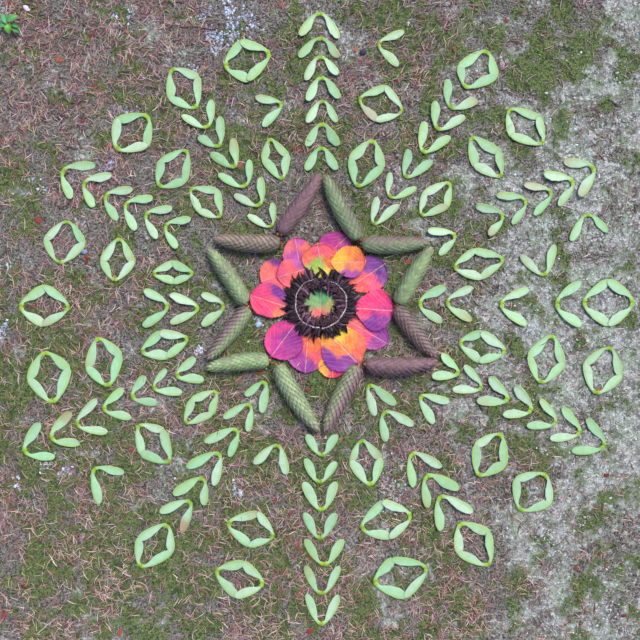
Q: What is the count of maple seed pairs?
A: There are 147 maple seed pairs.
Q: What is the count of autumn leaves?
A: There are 15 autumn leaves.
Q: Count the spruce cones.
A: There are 12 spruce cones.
